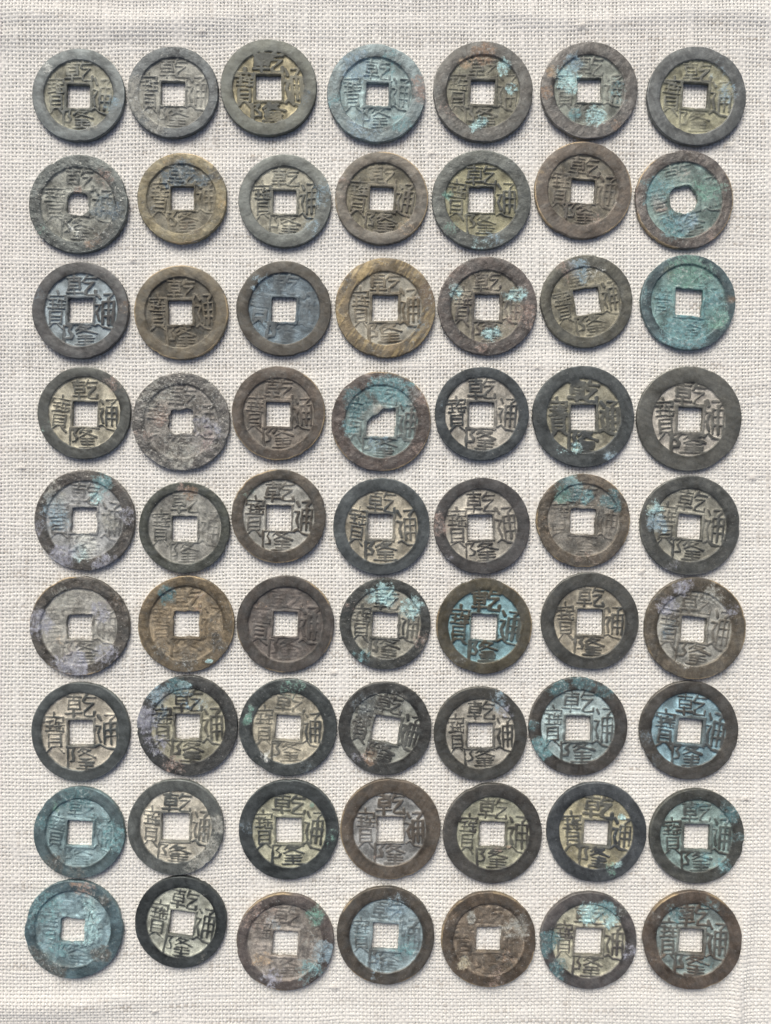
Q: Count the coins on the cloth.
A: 63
